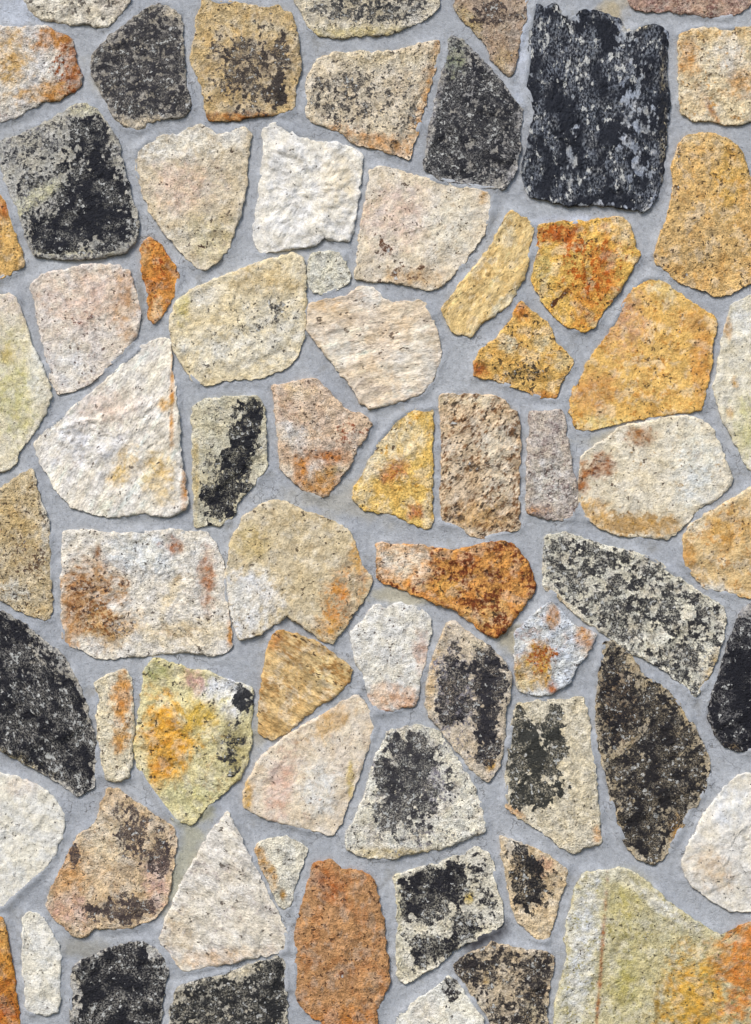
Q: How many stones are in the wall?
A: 68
